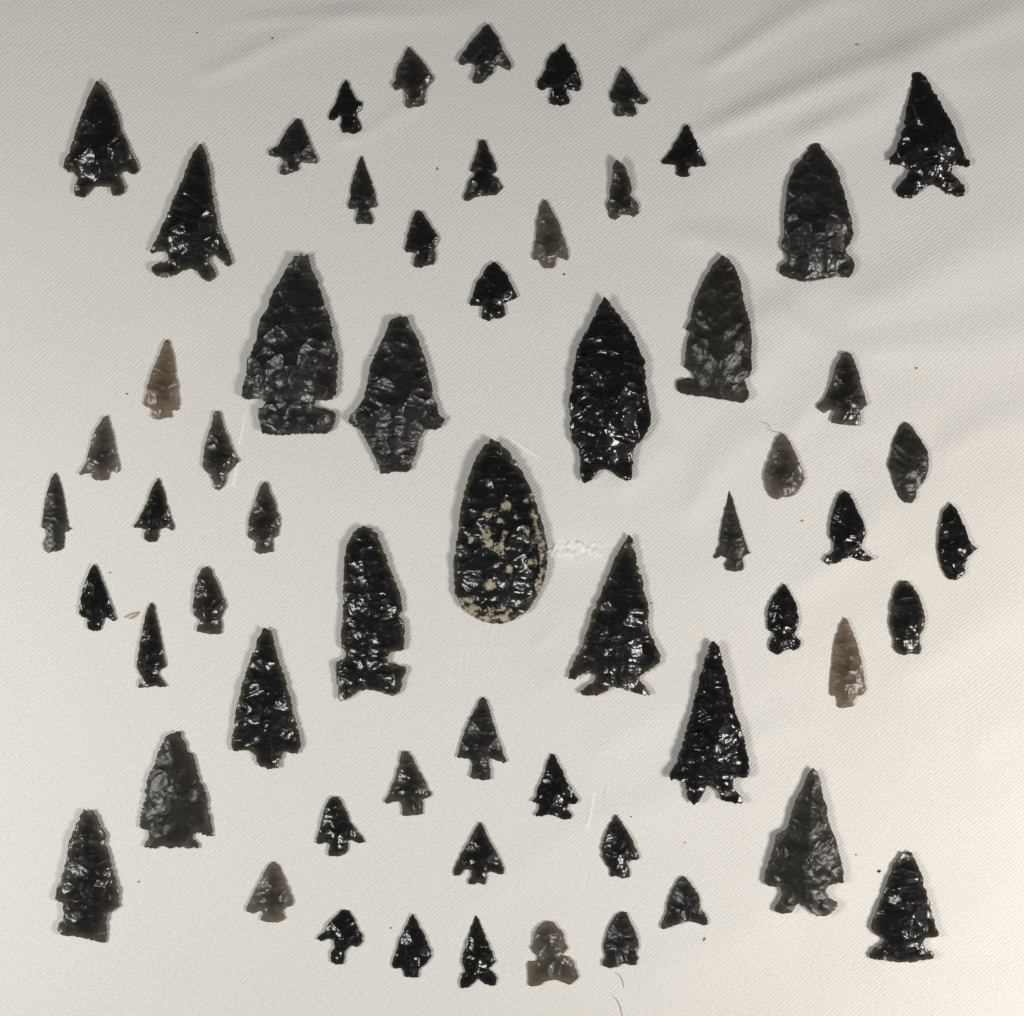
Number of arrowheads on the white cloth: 61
